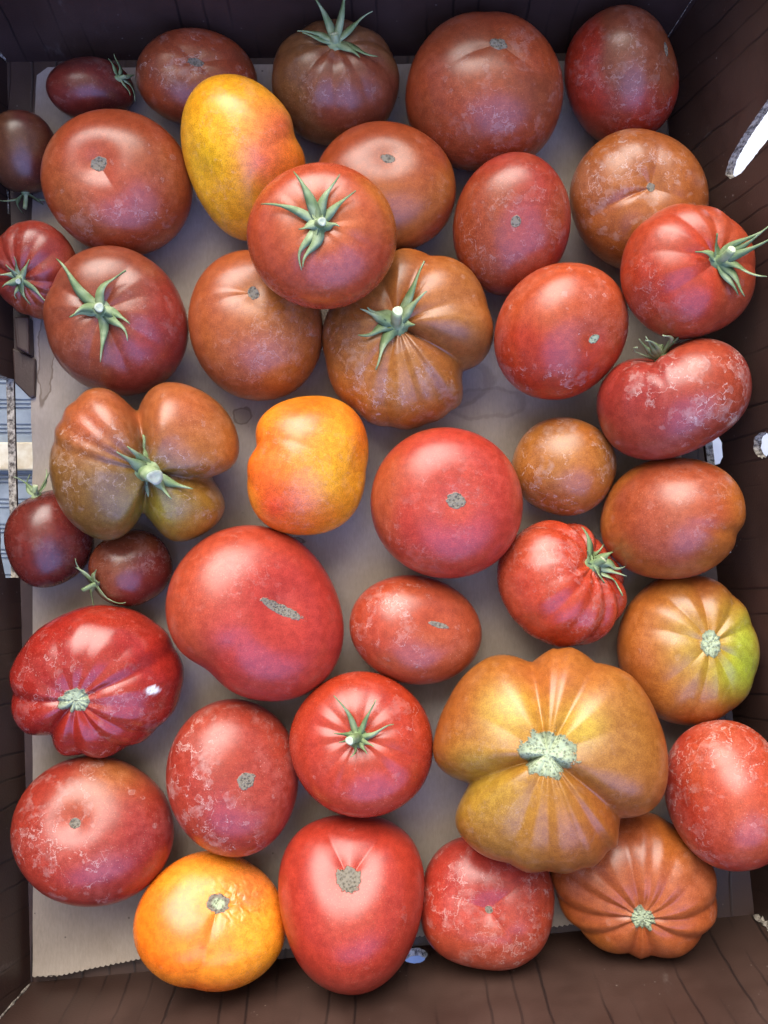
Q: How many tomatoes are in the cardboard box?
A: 40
